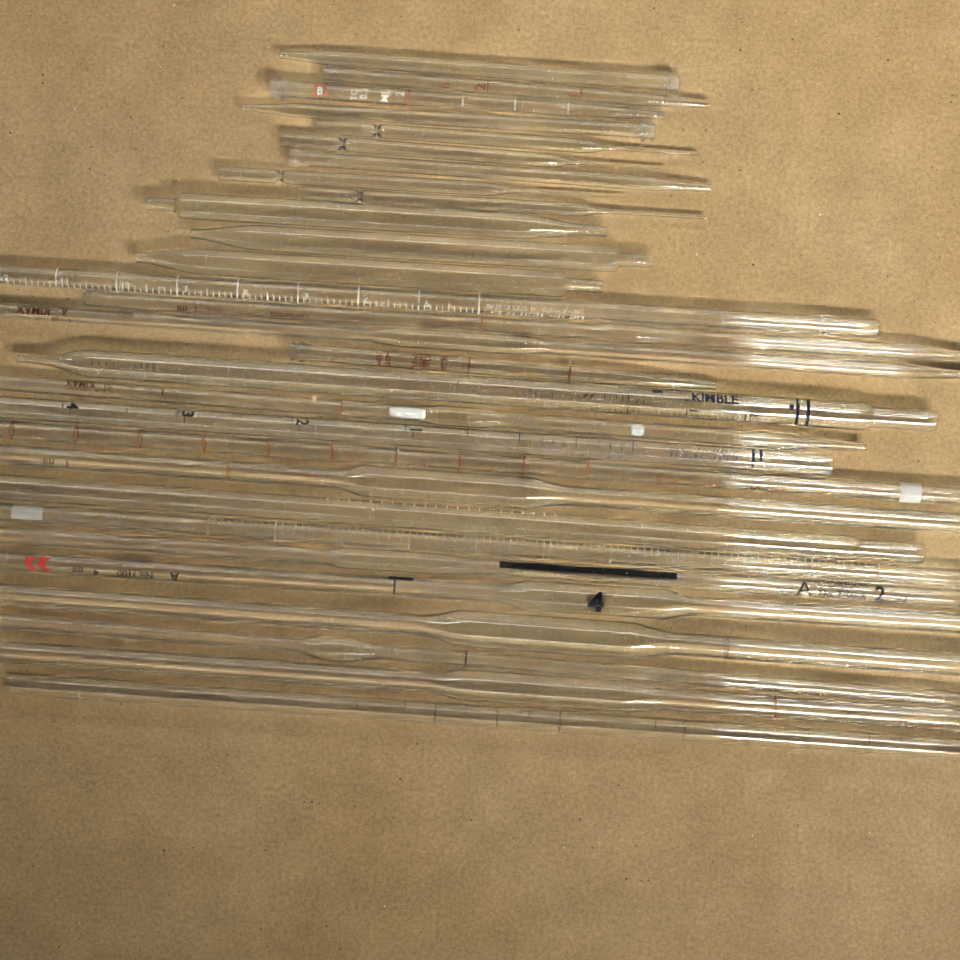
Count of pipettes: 29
